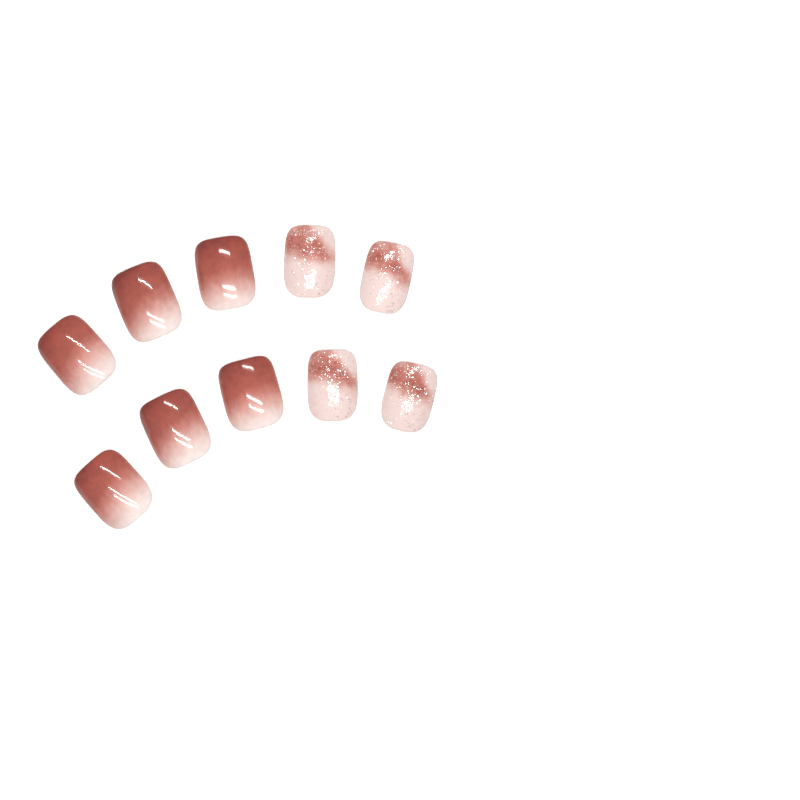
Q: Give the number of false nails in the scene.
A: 10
